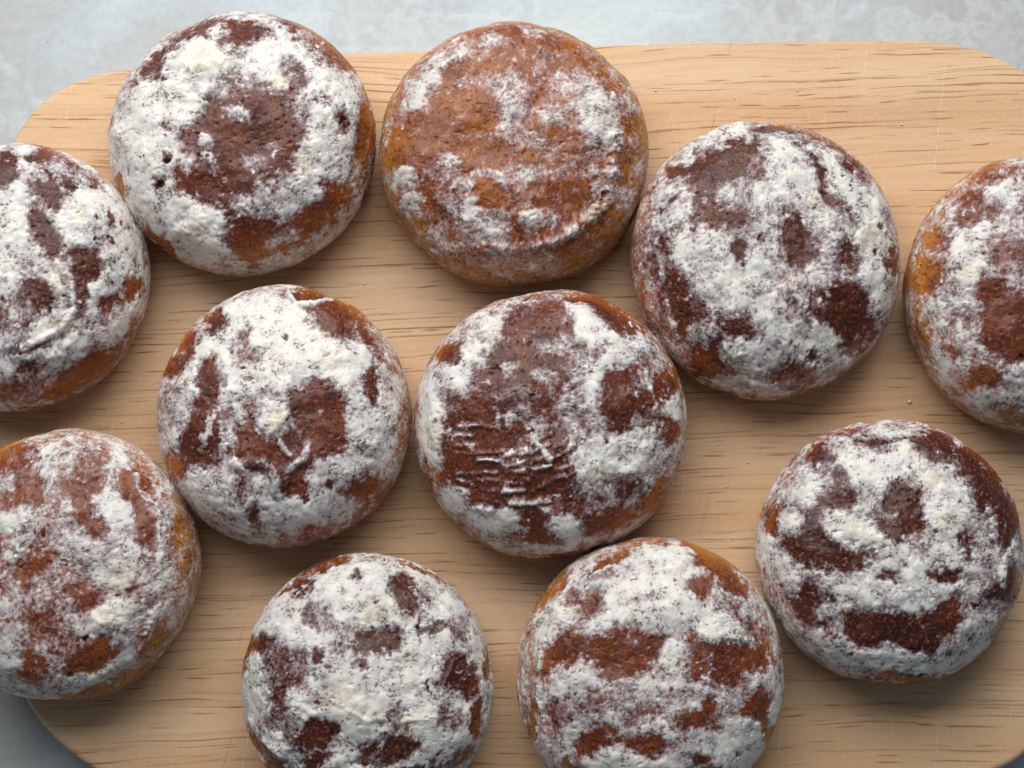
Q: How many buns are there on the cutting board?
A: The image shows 11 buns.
